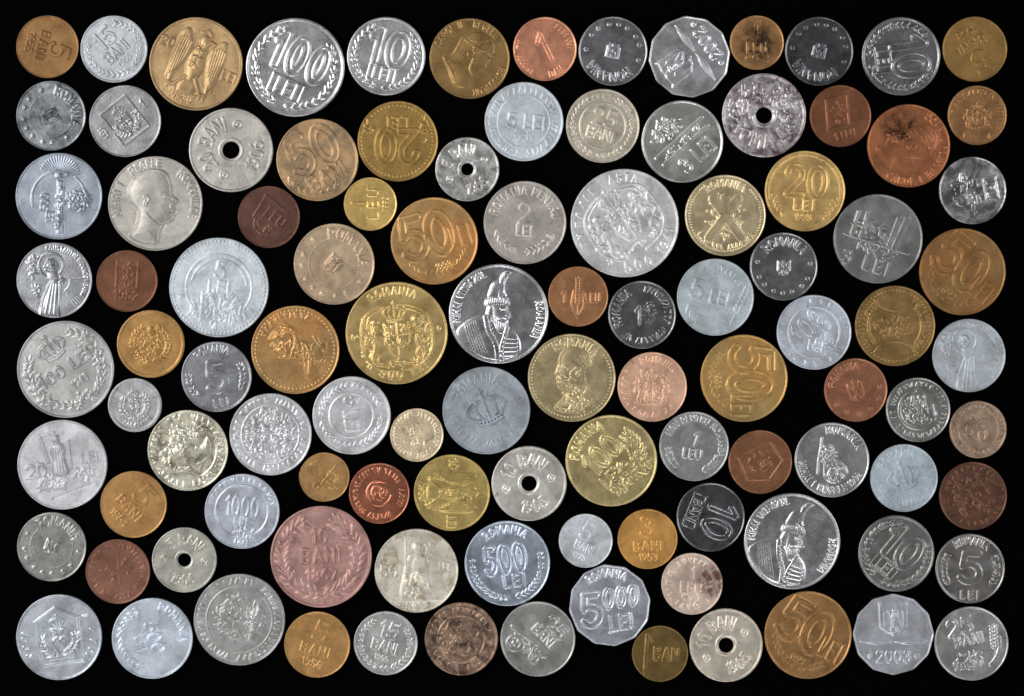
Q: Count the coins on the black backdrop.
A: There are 106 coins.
